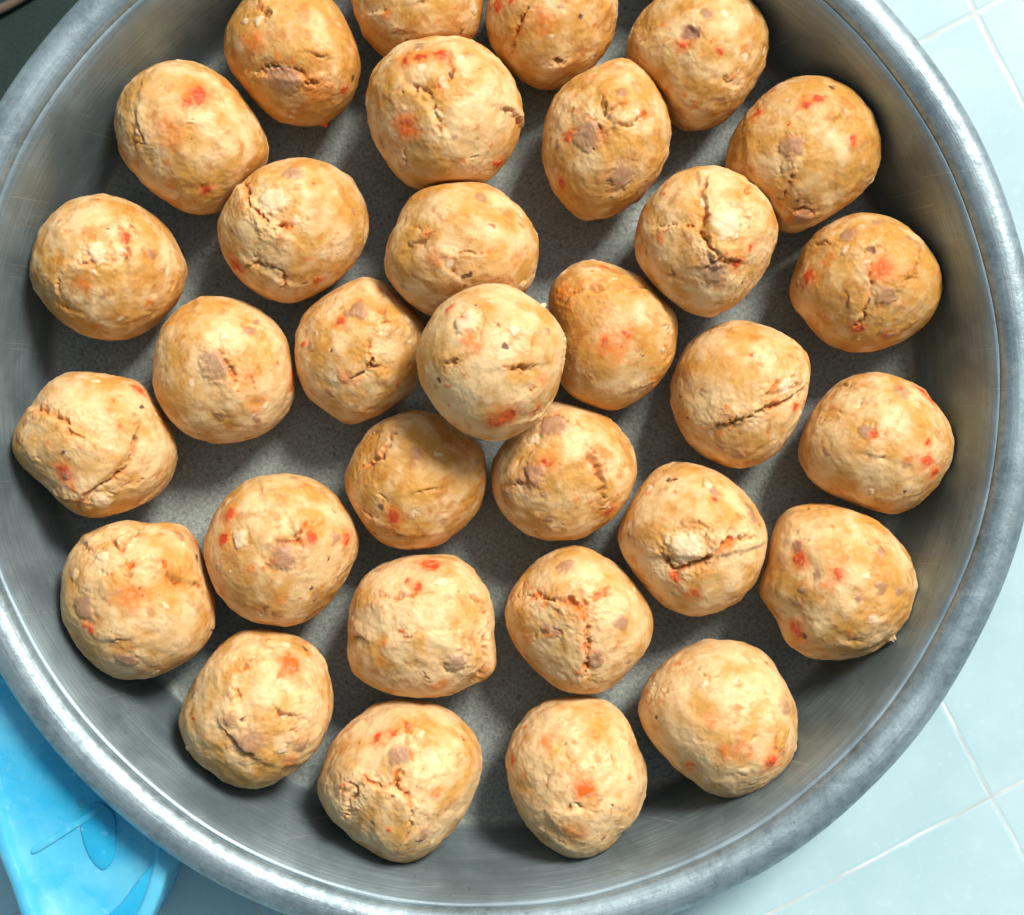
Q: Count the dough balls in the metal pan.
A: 32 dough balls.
